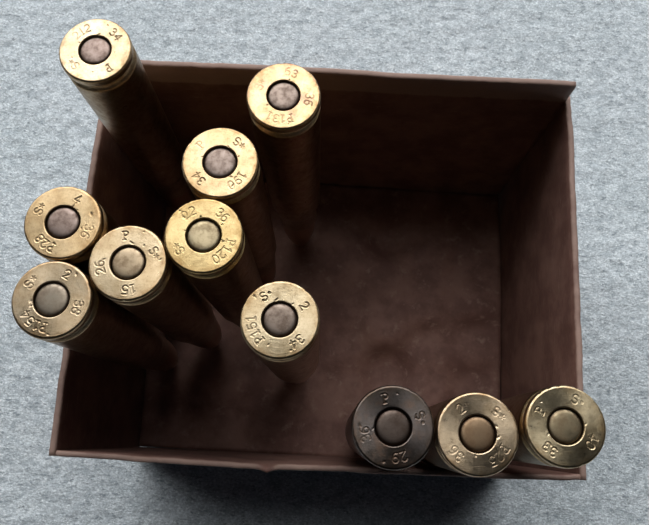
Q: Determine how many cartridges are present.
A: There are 11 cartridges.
